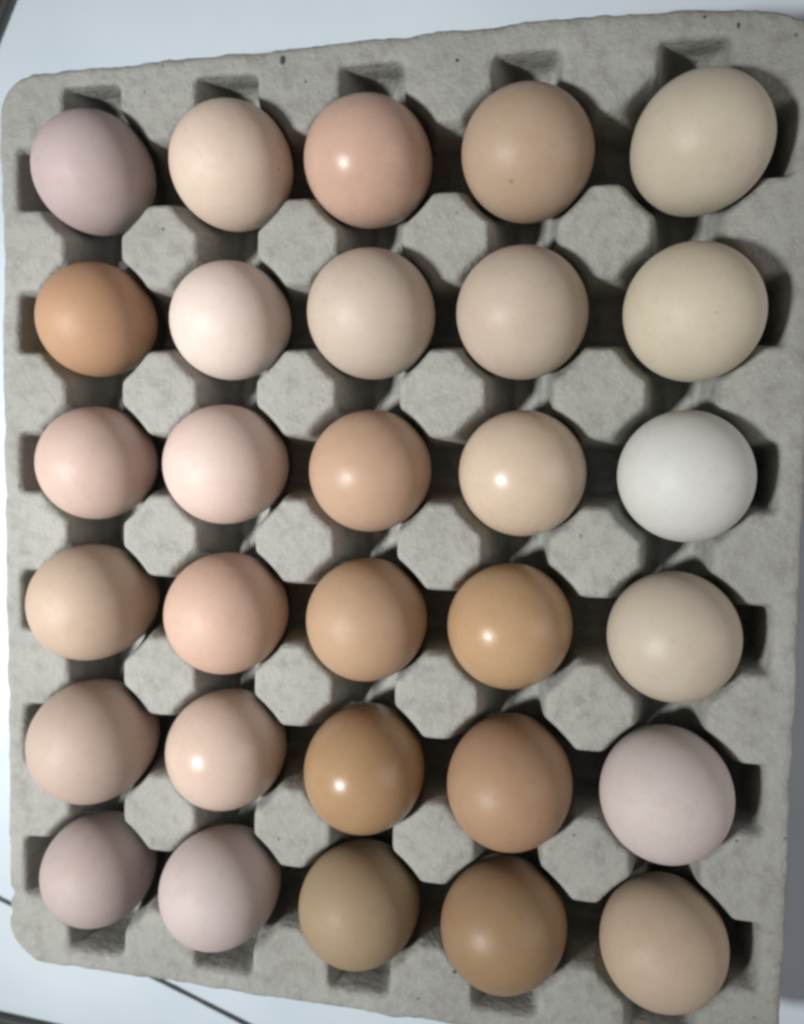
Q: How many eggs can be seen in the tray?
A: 30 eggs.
